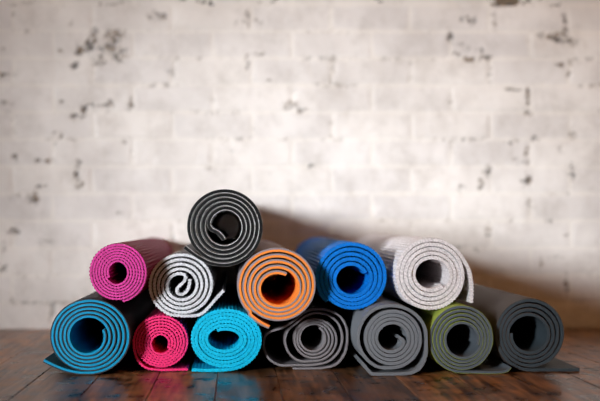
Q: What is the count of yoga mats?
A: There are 13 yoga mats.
